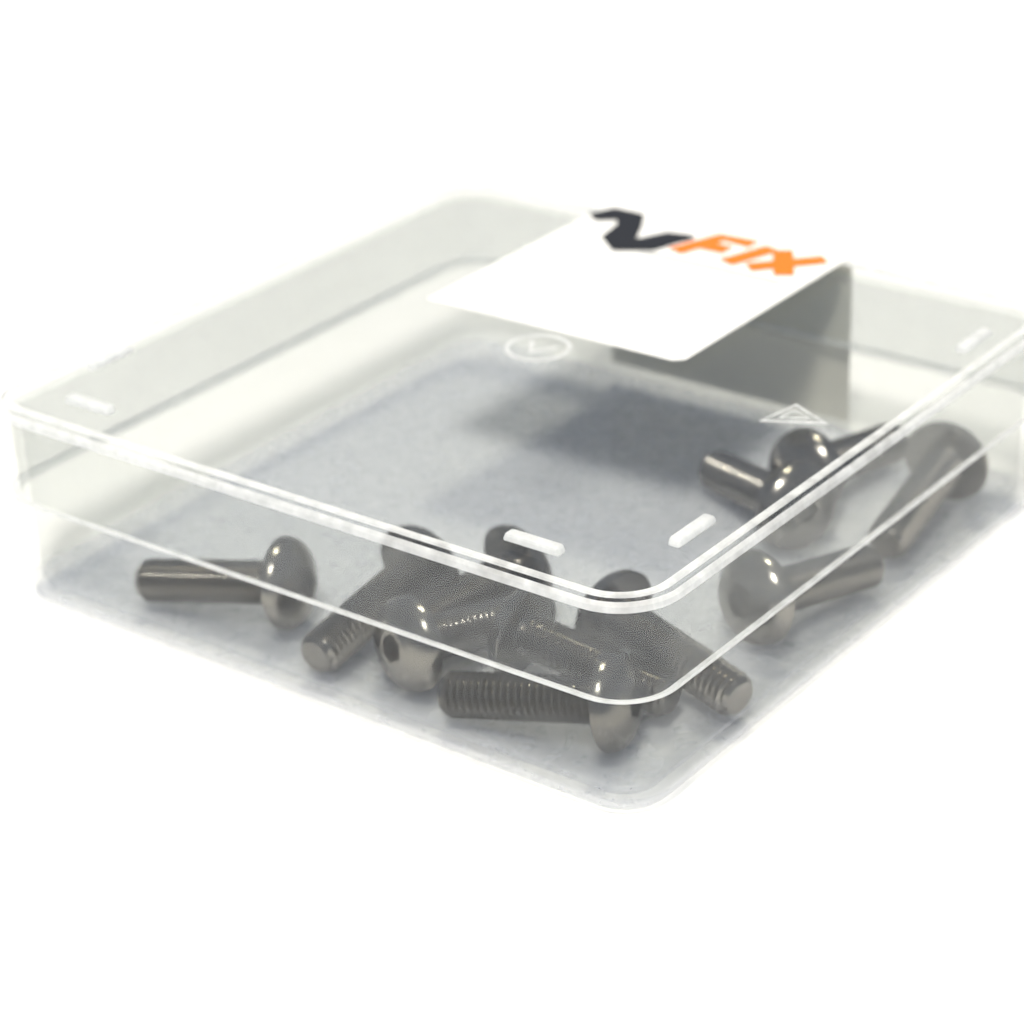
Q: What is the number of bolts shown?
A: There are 11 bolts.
